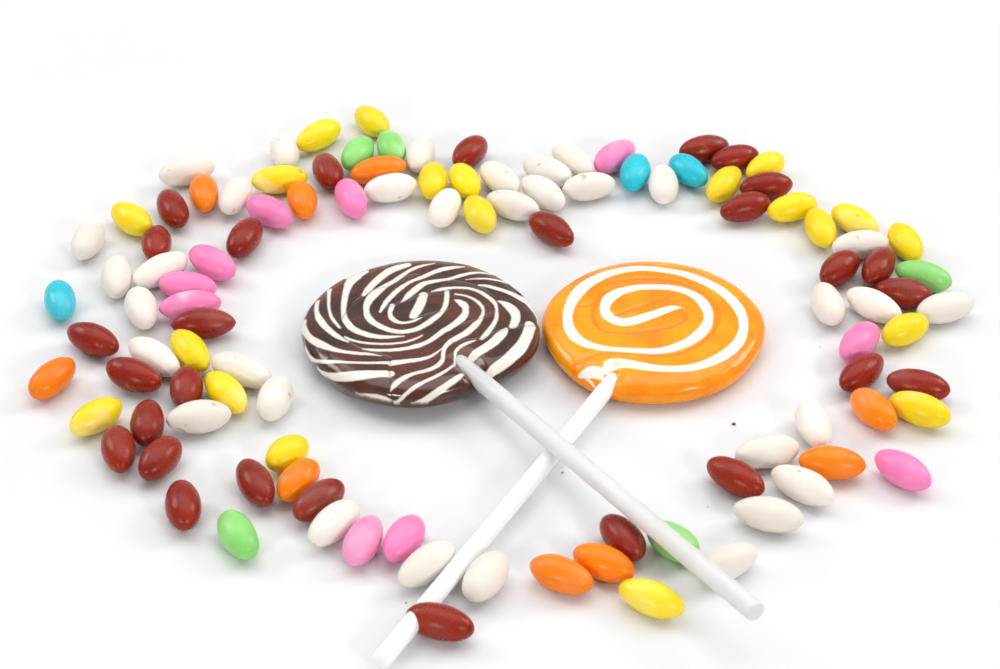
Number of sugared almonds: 108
